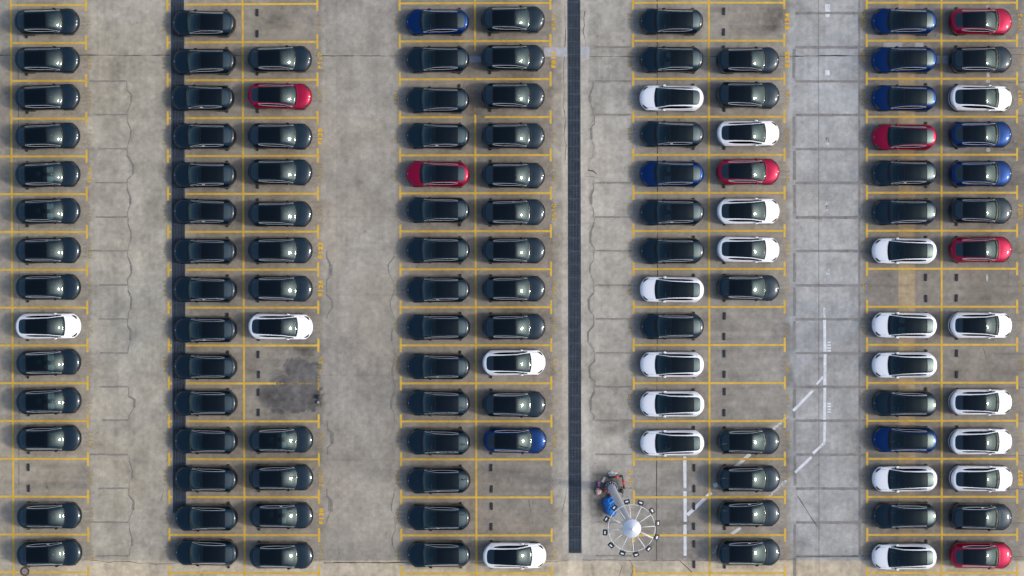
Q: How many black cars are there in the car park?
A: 81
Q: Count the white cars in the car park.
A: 22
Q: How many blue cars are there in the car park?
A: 9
